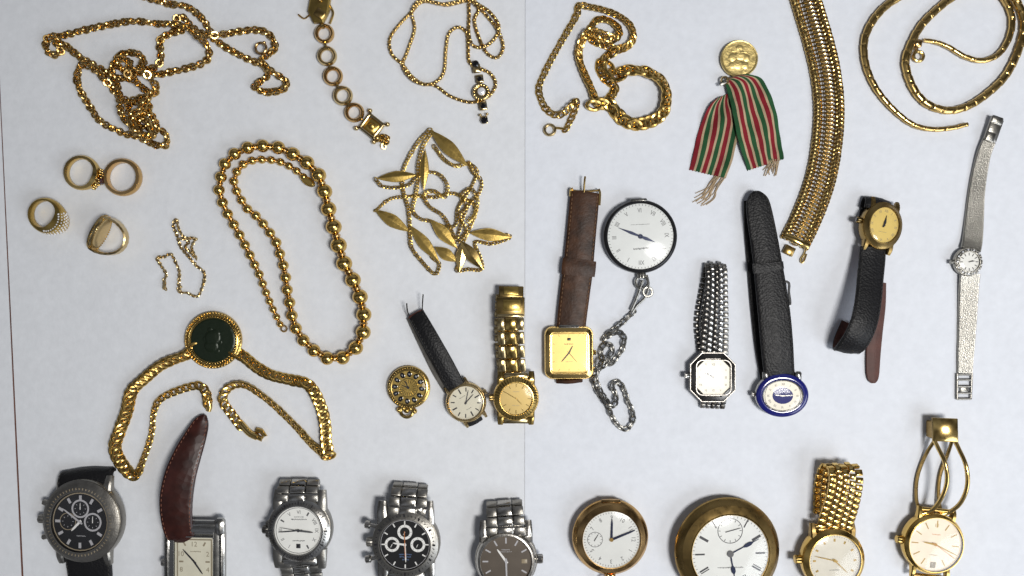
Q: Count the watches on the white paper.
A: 18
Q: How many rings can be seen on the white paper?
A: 4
